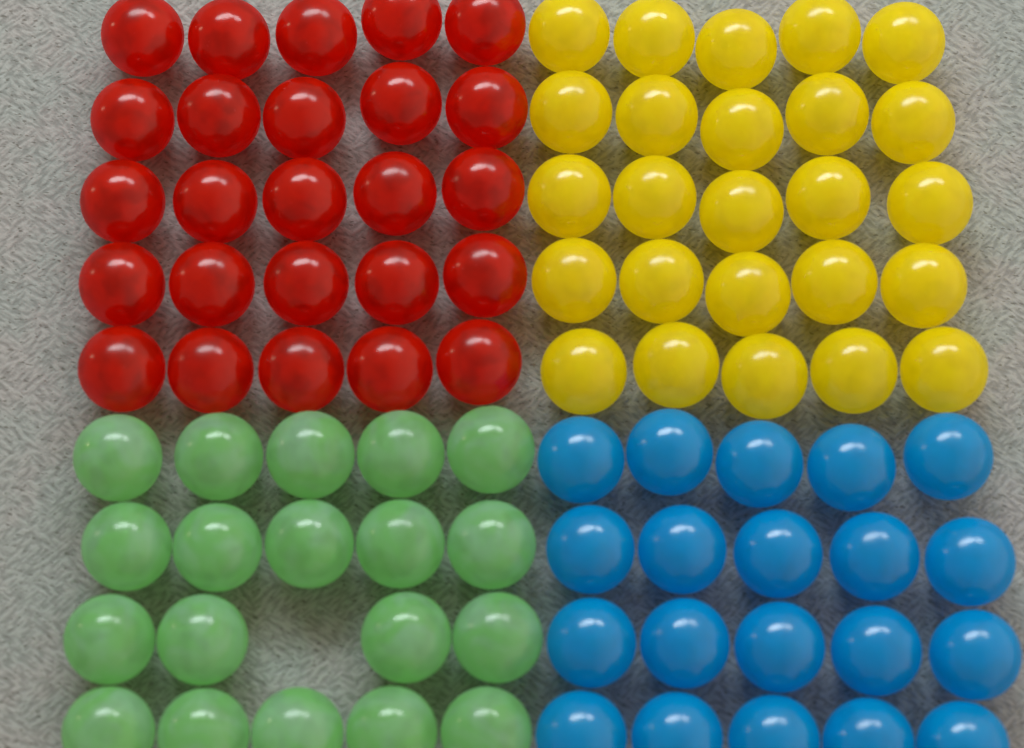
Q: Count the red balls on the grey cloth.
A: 25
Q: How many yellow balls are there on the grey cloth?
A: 25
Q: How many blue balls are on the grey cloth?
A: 20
